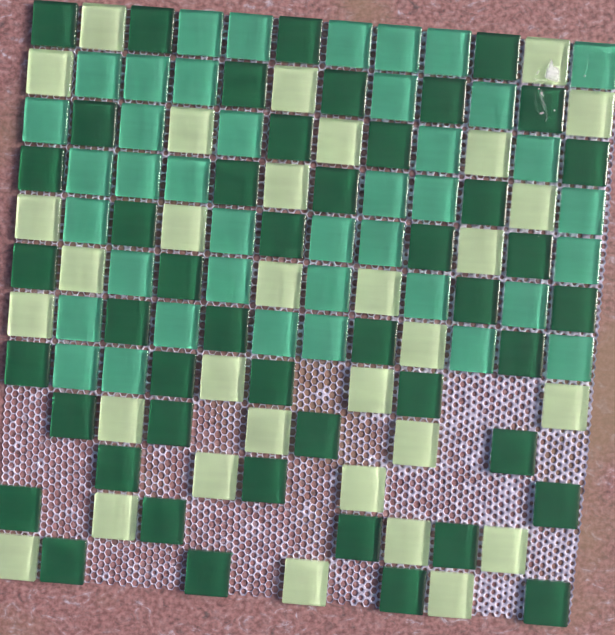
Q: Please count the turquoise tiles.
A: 40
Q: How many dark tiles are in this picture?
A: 47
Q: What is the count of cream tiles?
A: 32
